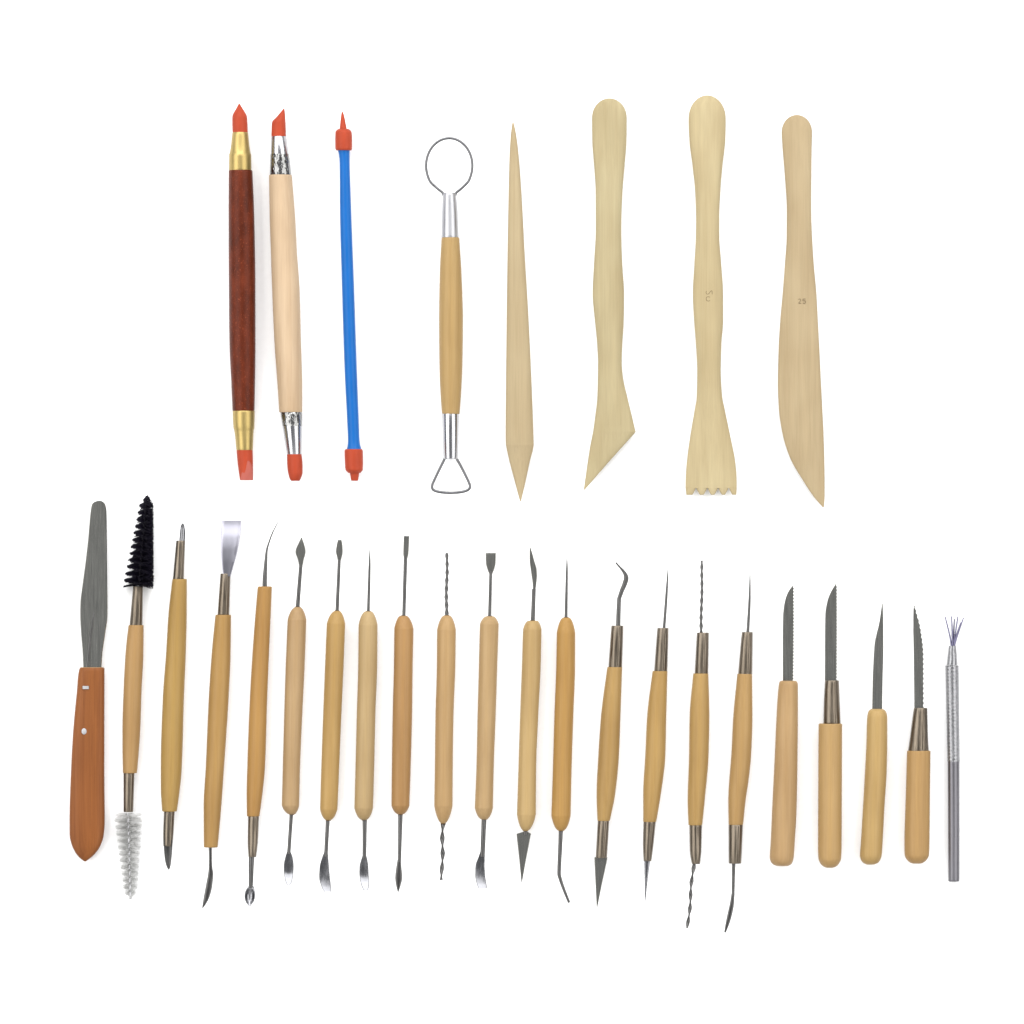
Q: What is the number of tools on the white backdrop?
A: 30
